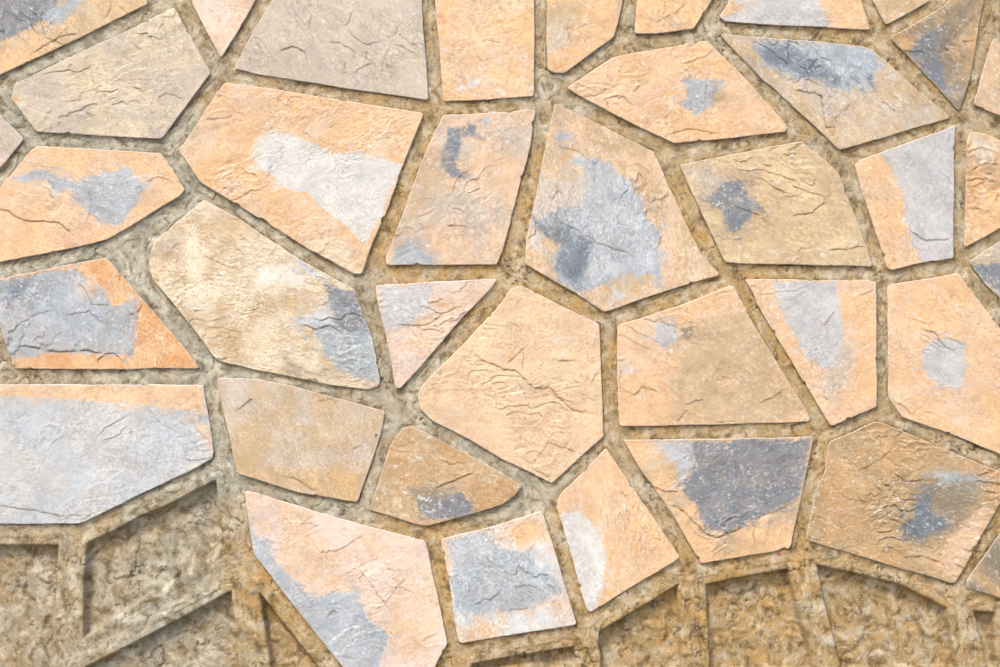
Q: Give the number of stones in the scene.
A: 38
